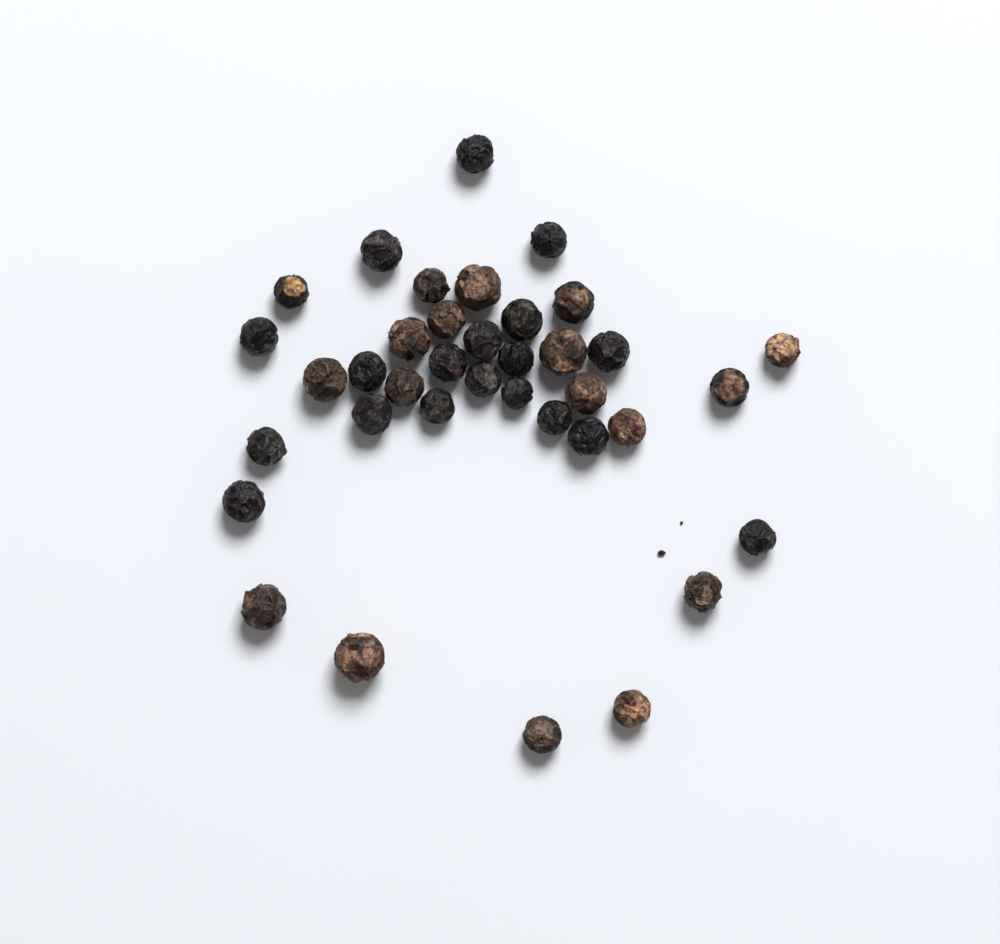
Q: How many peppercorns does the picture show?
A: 37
